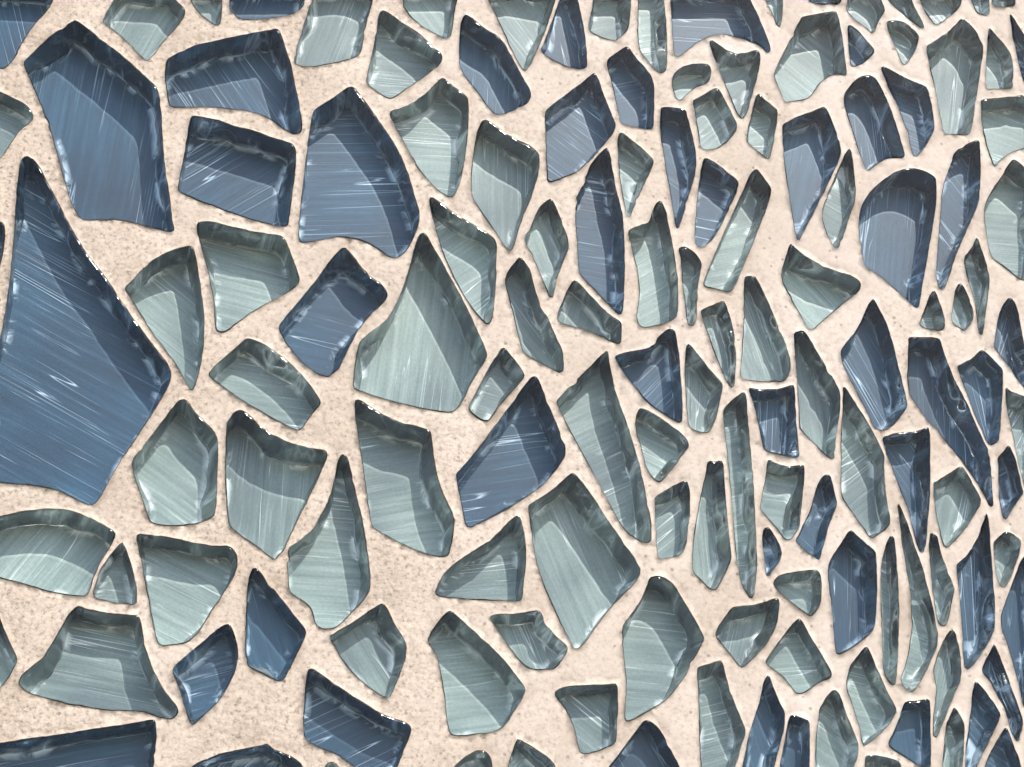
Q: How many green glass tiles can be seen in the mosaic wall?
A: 90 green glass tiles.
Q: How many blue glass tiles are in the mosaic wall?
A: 51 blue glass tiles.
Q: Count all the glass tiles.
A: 141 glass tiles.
